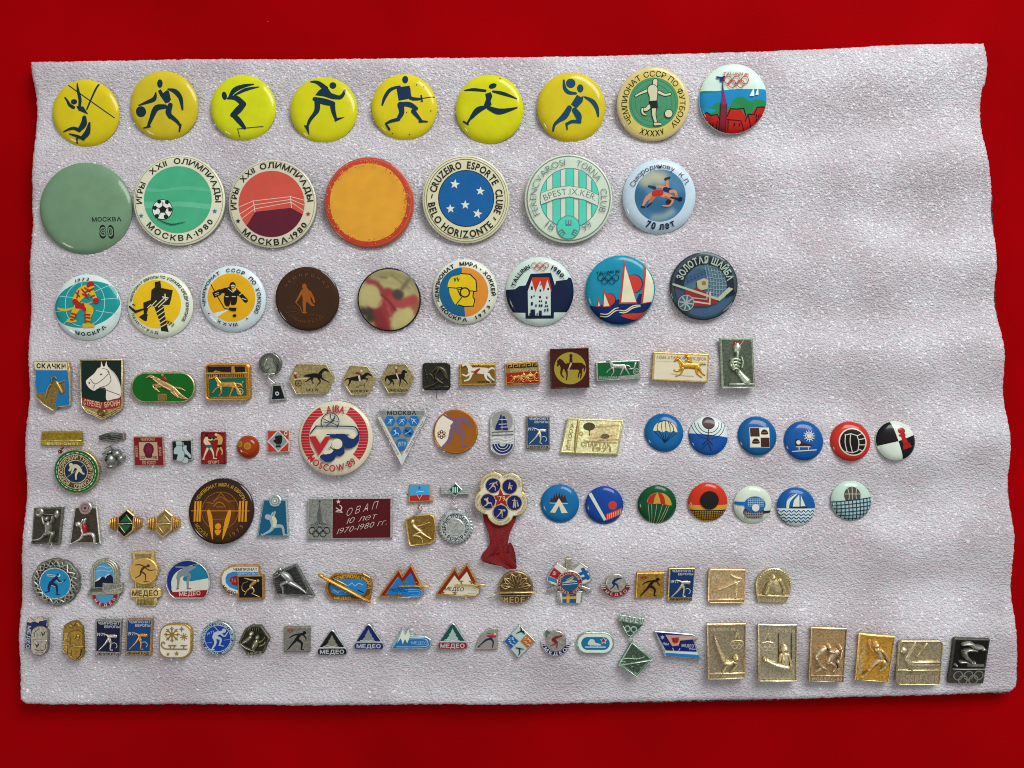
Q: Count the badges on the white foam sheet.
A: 116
